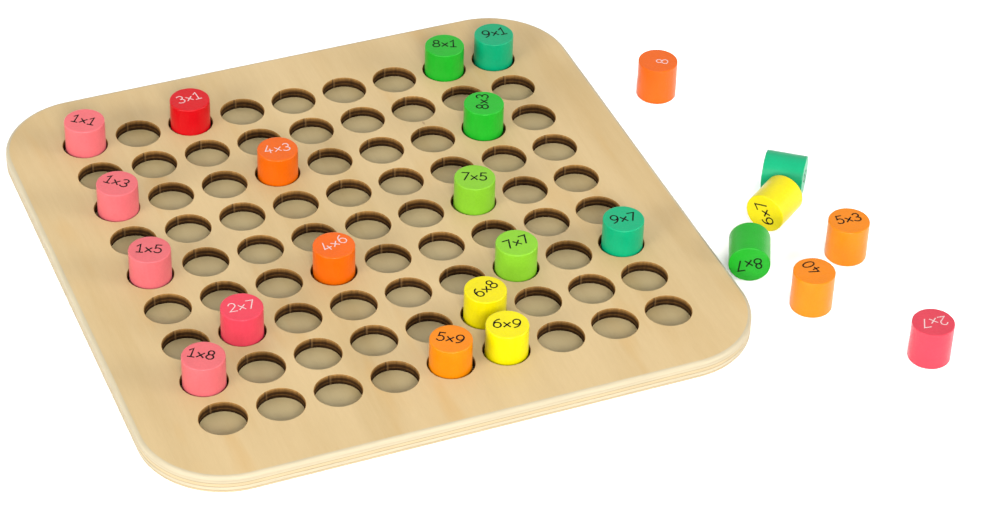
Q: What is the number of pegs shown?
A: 24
